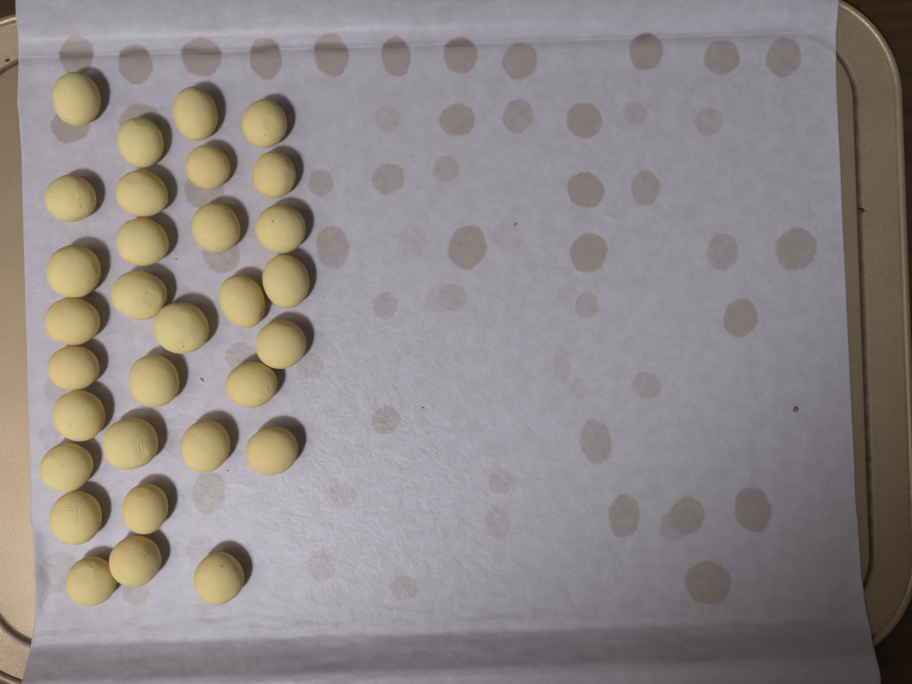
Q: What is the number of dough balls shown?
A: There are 31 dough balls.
